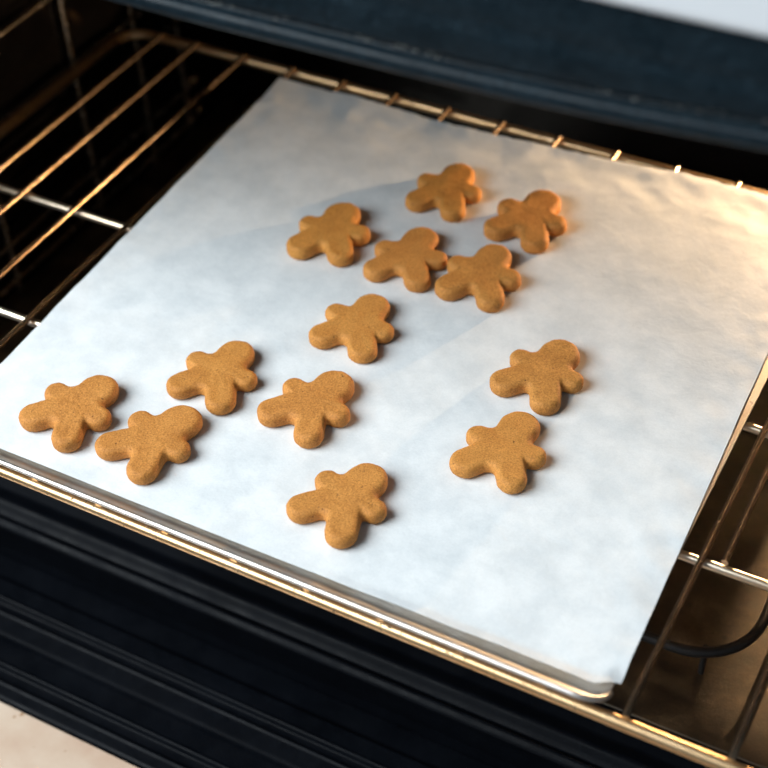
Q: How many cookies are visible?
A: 13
